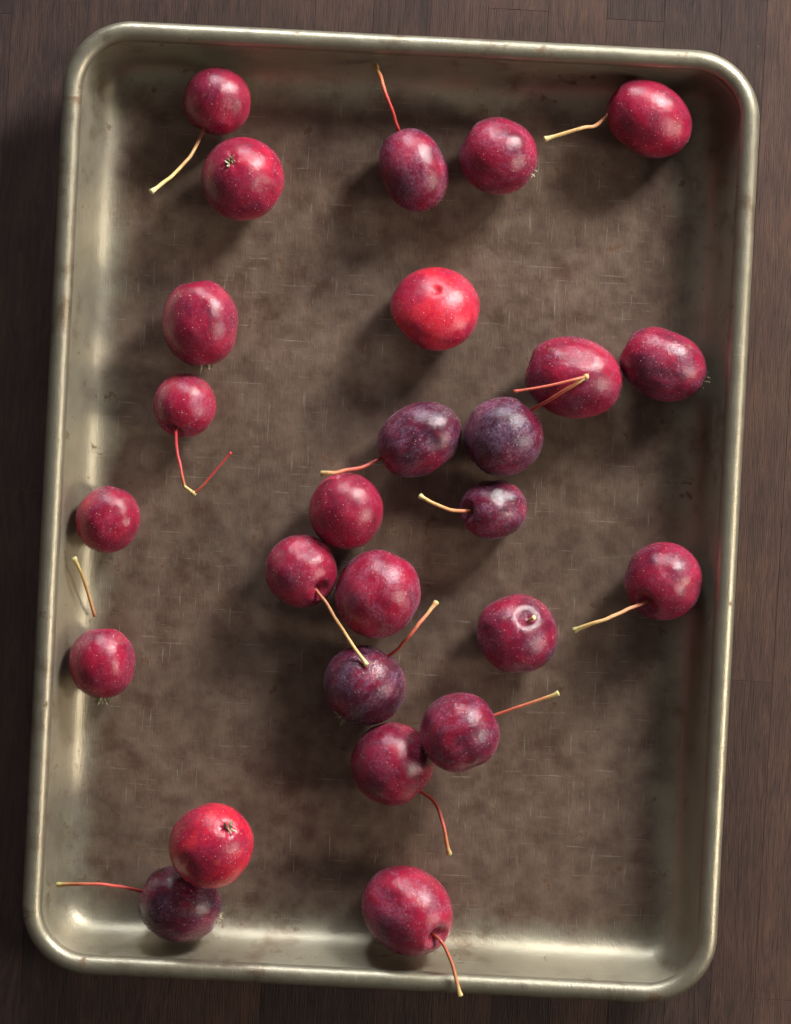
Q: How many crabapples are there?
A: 26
